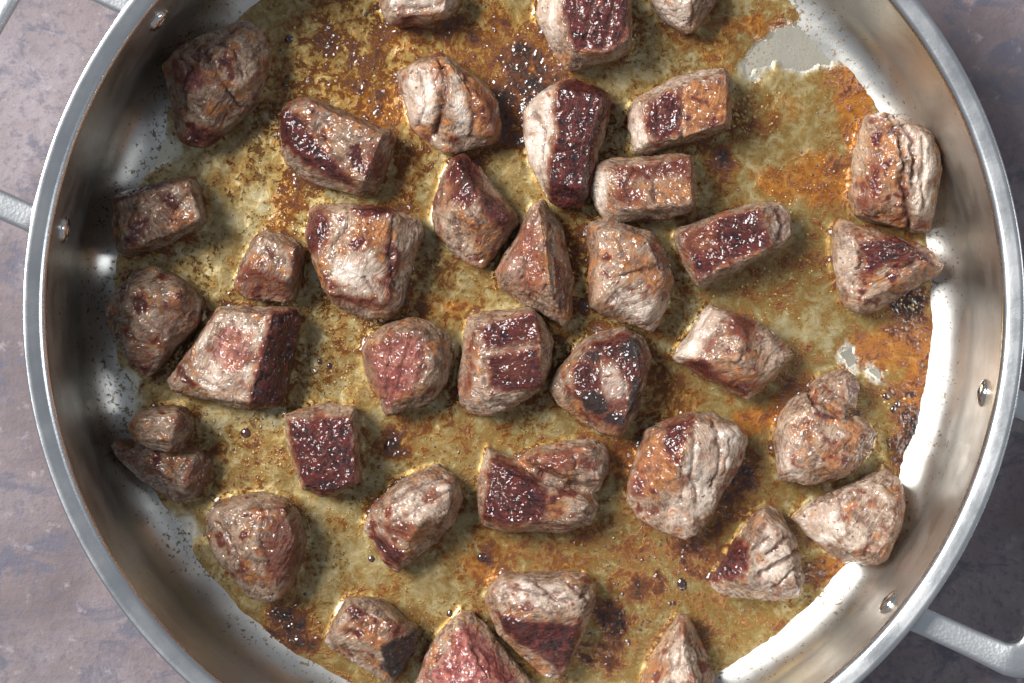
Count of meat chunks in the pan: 37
